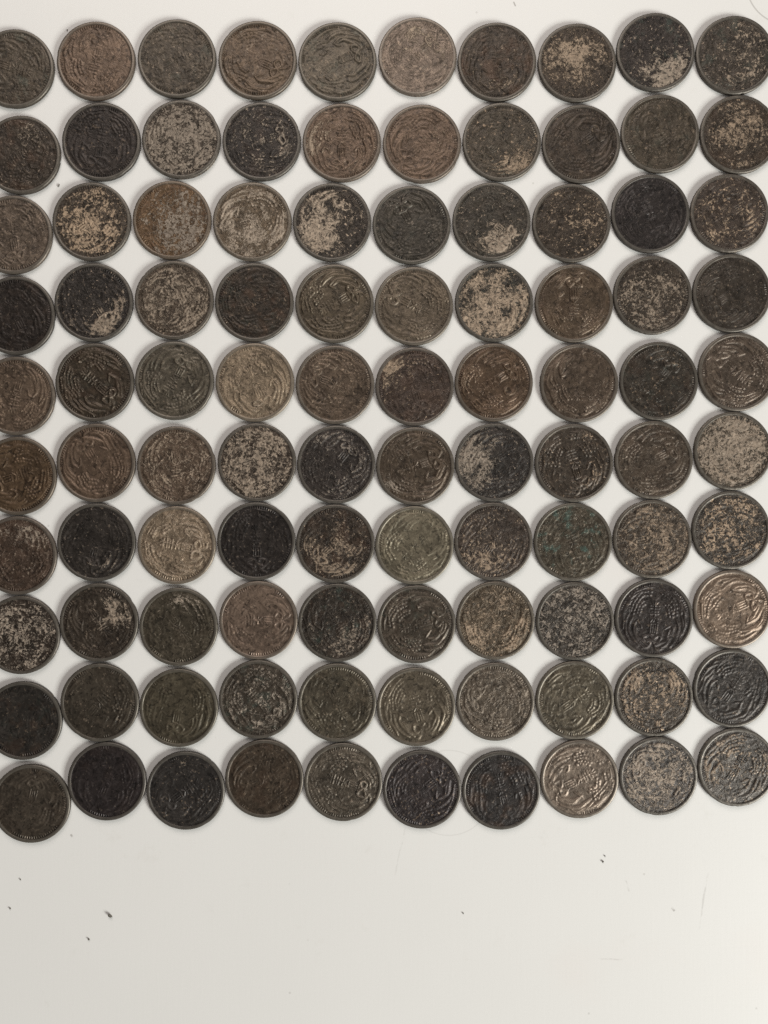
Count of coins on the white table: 100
